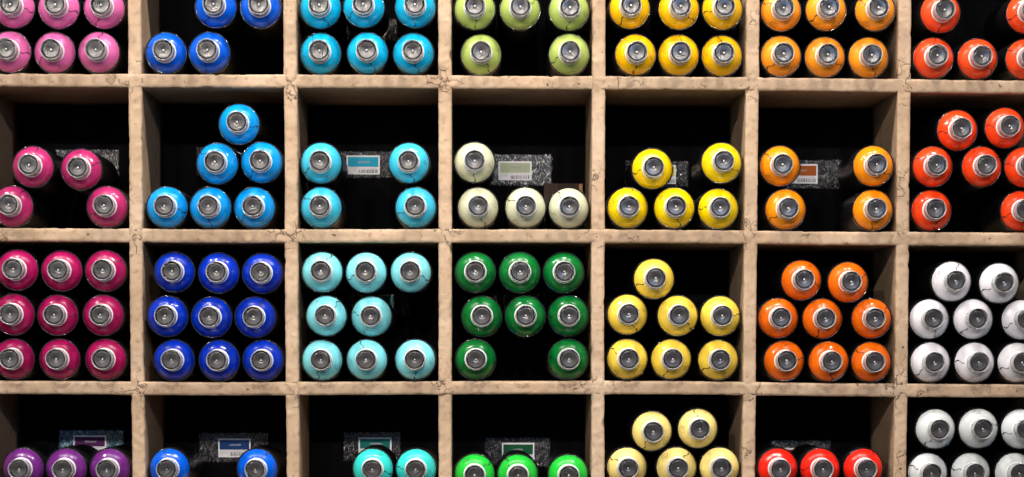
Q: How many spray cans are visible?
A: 153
